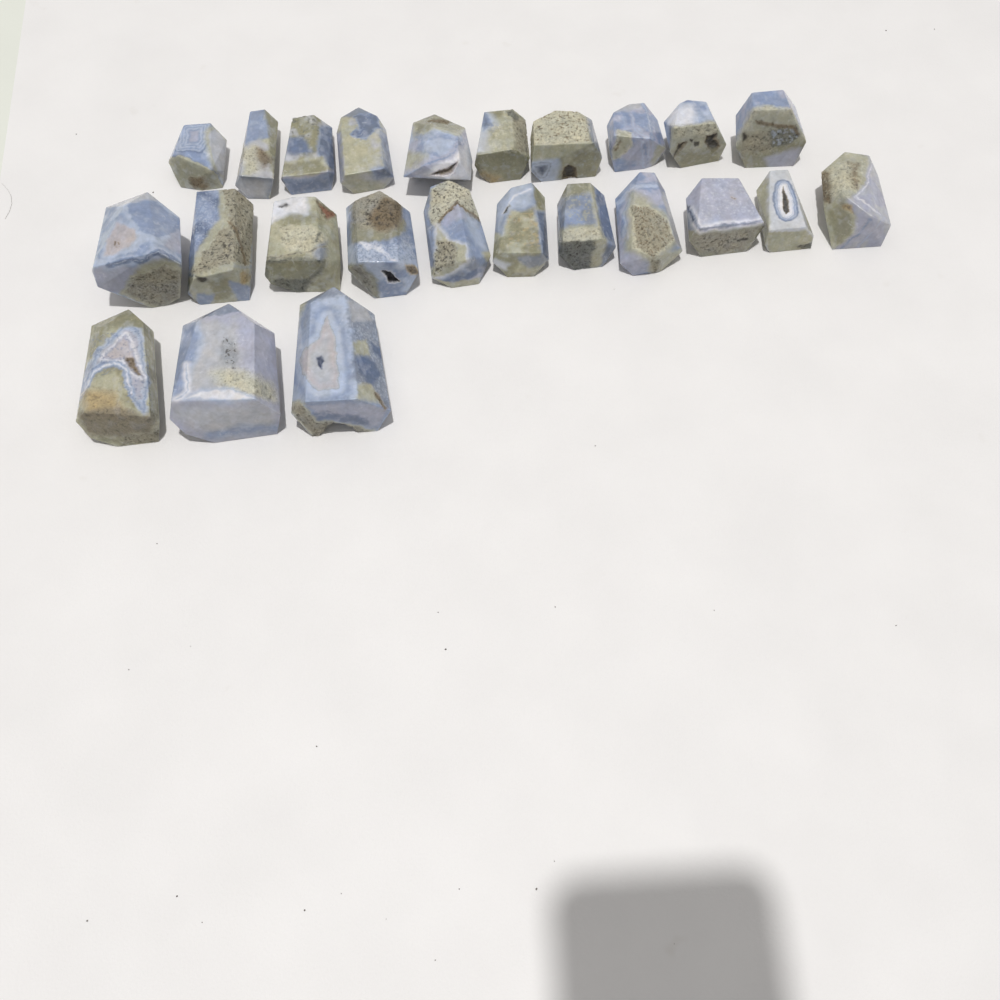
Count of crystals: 24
